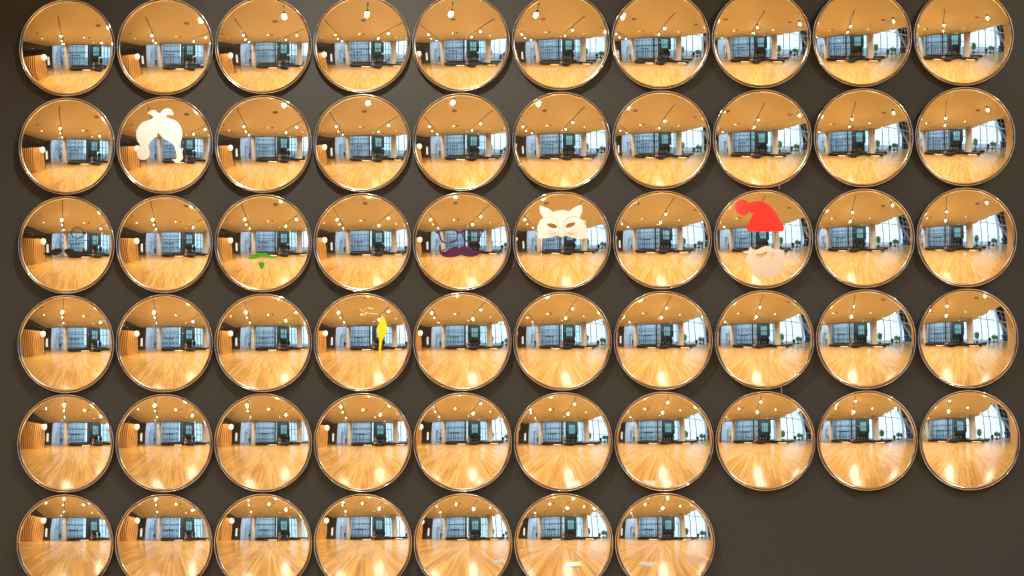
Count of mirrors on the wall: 57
